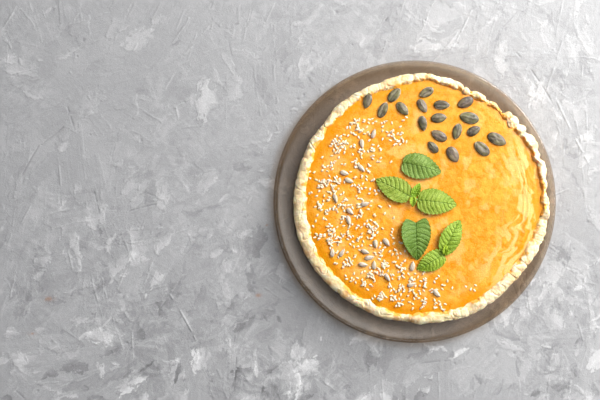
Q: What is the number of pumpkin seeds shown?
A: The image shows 18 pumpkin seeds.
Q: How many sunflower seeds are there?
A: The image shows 21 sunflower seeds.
